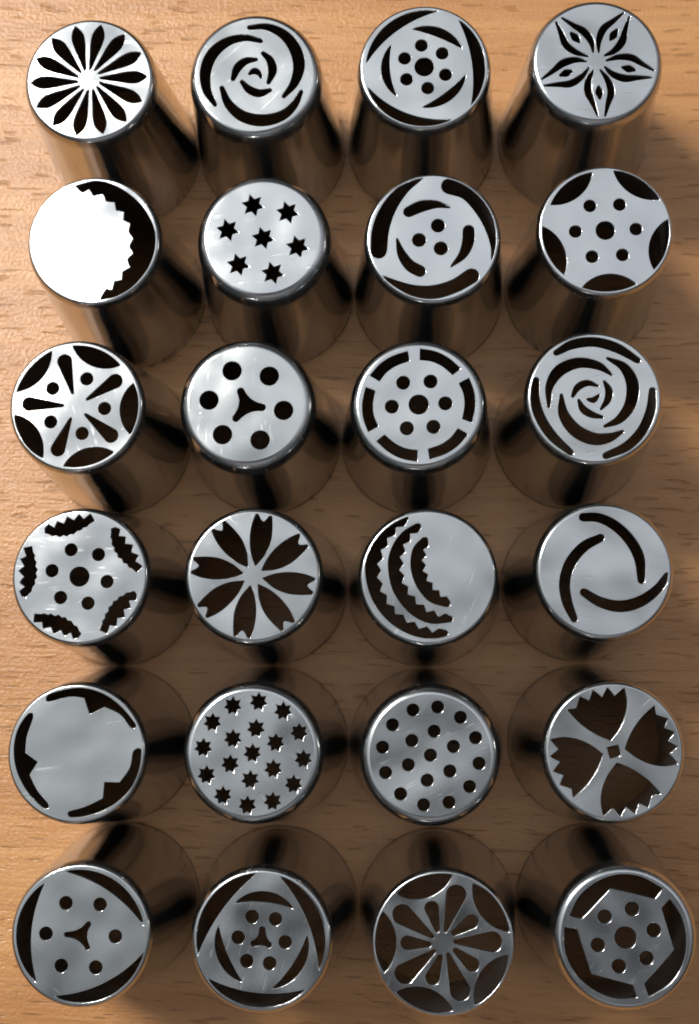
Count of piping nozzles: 24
